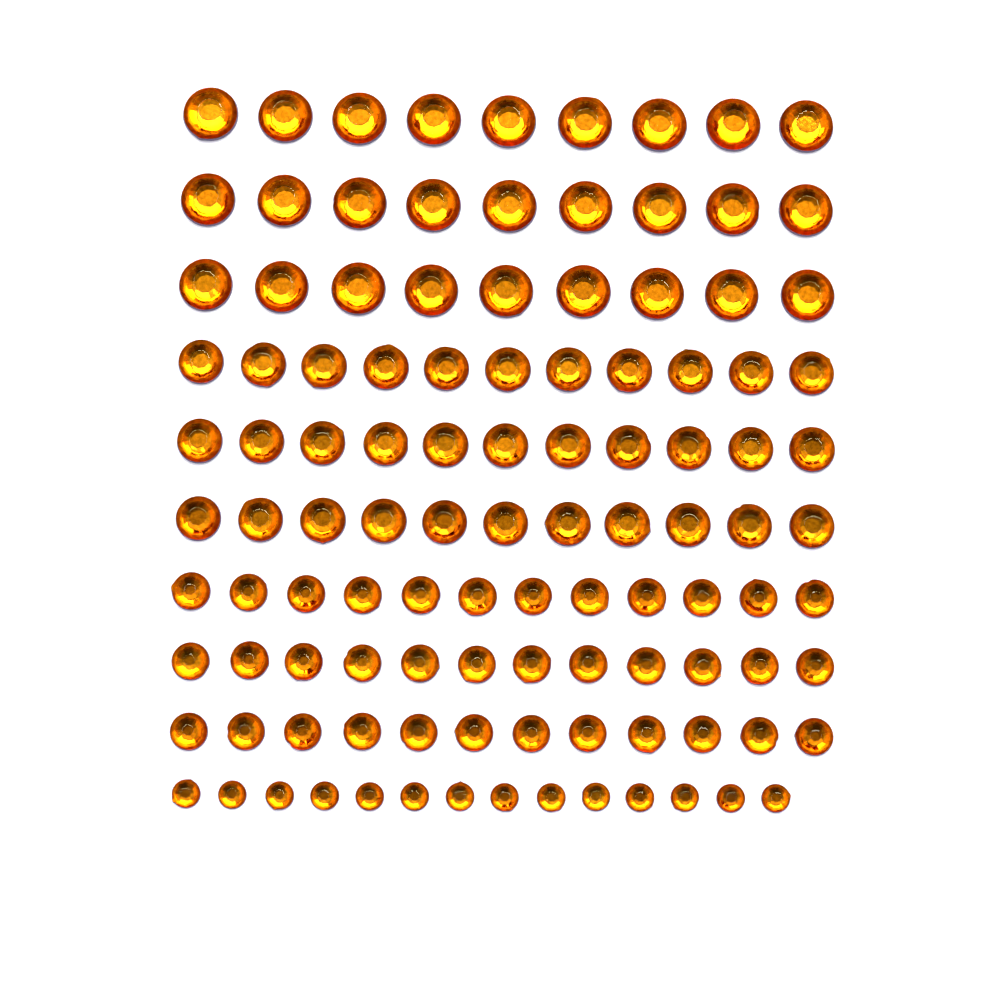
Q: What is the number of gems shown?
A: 110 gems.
